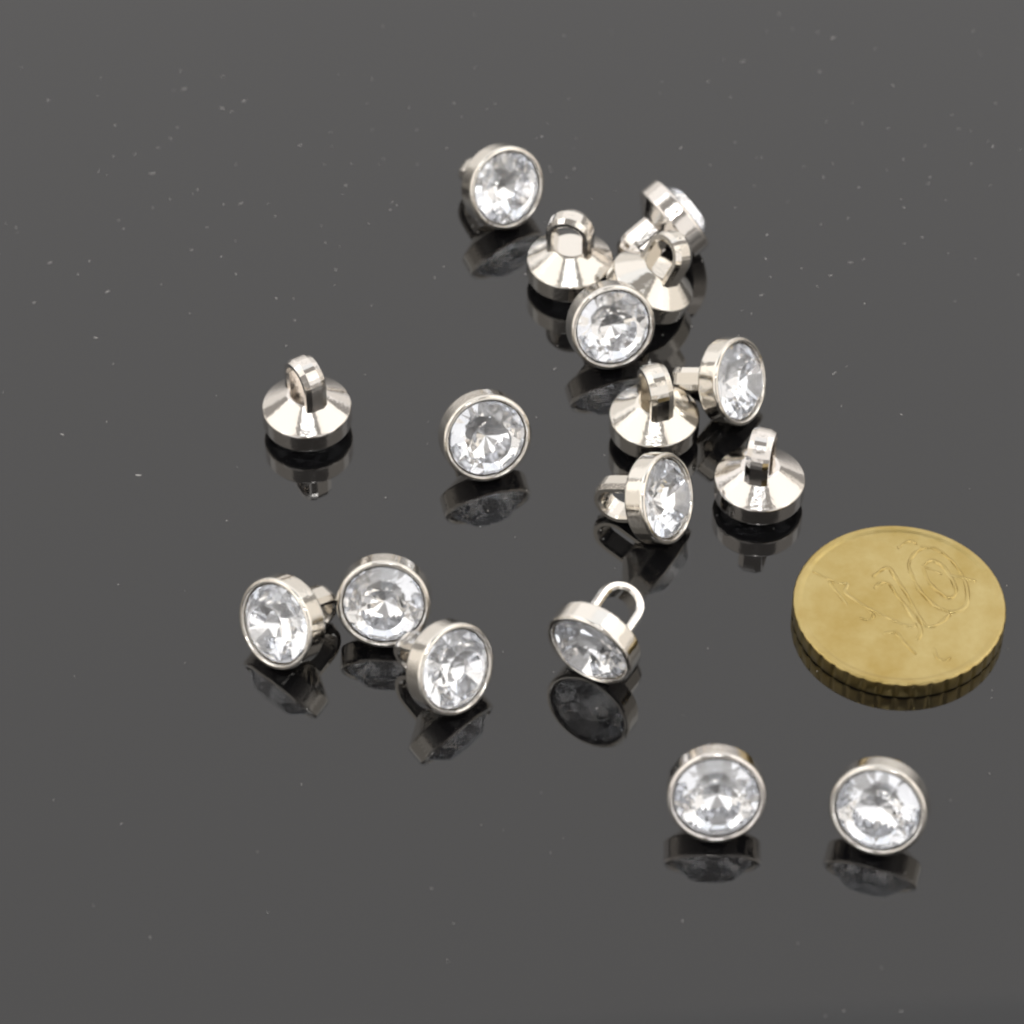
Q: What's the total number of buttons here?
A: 17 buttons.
